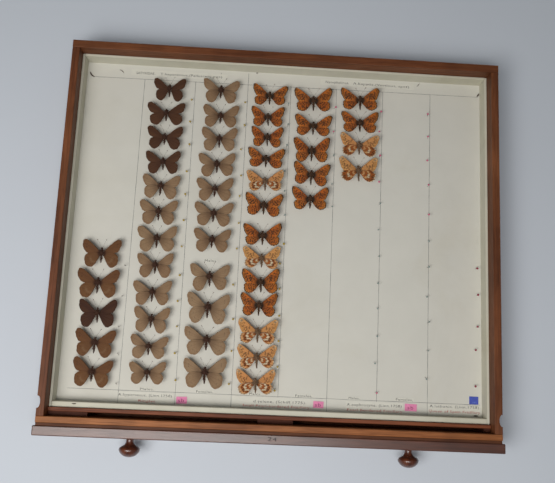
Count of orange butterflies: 22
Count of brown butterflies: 28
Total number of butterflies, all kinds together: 50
